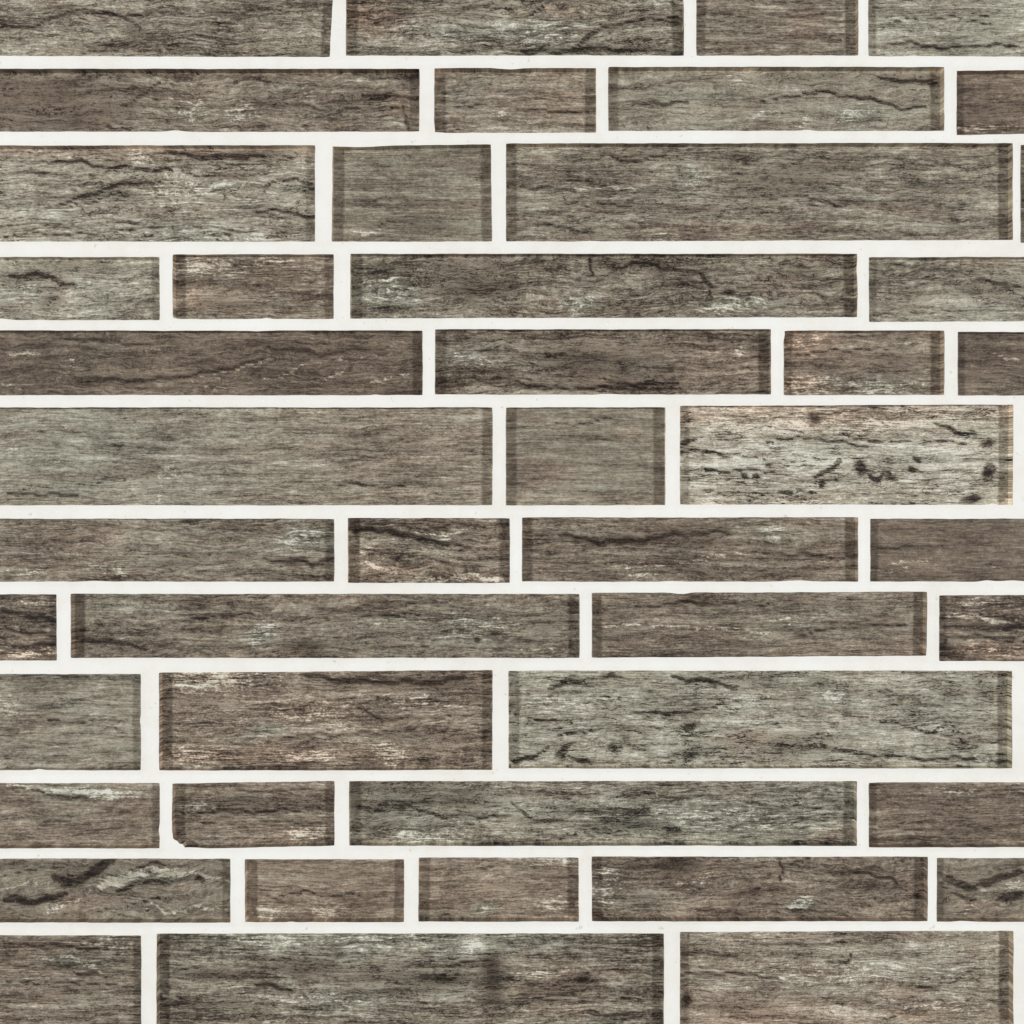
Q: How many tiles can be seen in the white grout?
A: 46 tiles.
